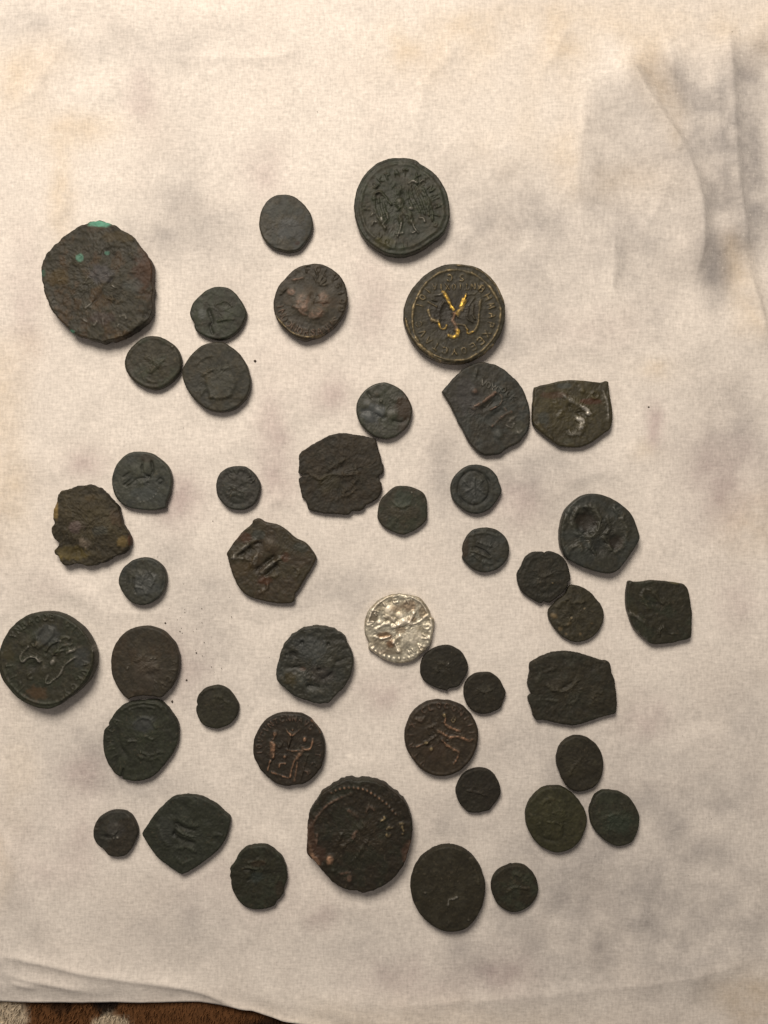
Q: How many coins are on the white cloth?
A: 45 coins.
